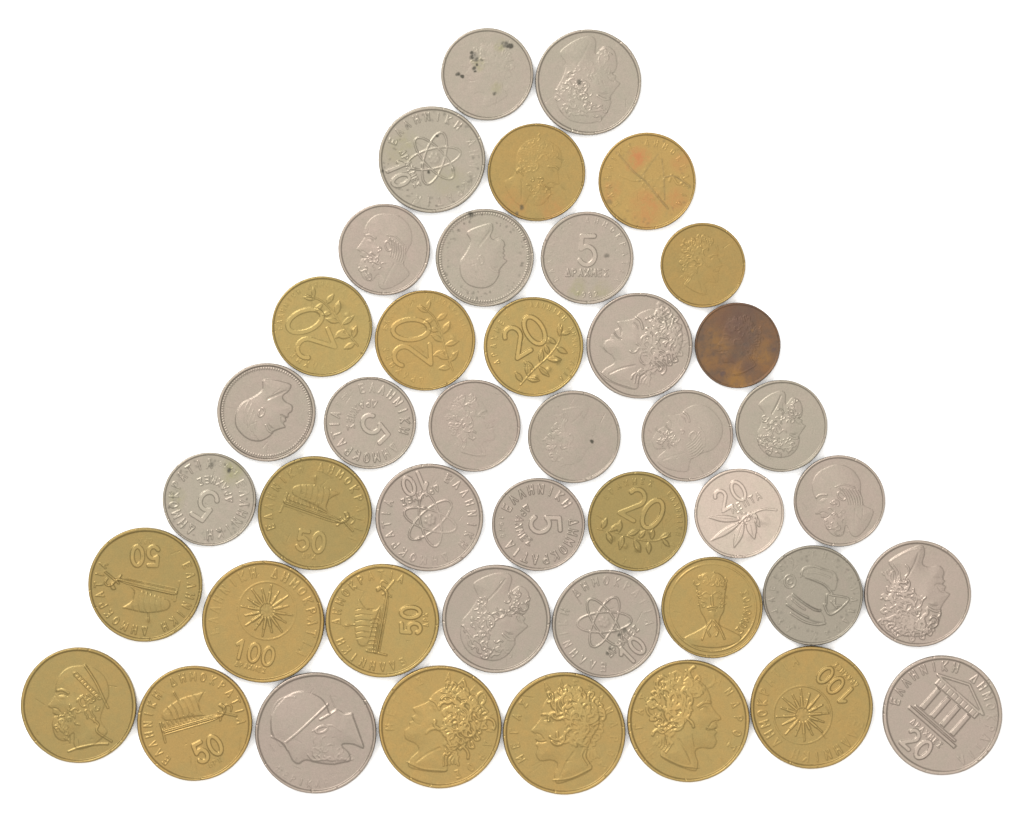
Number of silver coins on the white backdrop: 24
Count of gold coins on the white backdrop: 18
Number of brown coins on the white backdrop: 1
